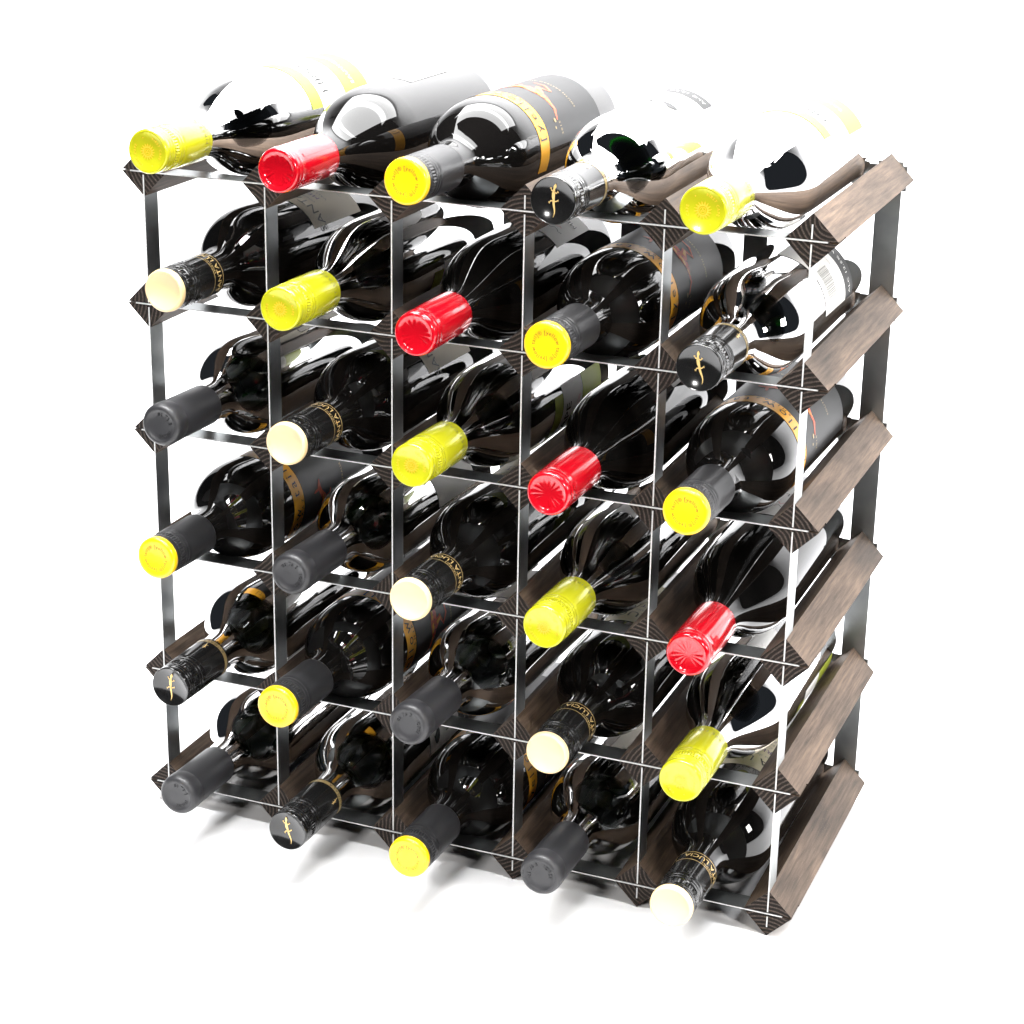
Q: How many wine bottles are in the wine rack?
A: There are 30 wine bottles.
